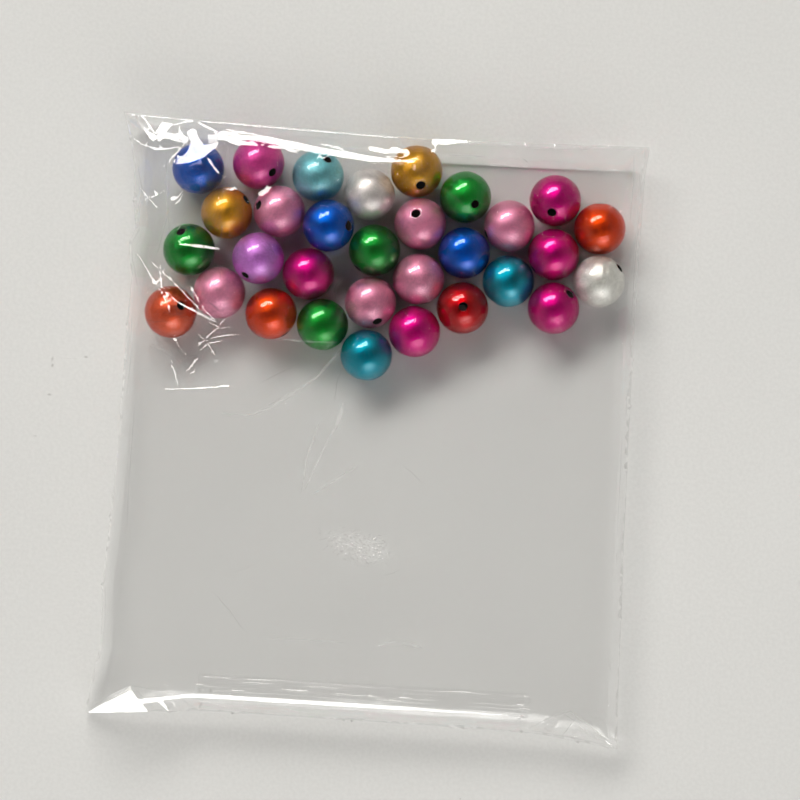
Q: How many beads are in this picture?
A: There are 31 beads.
